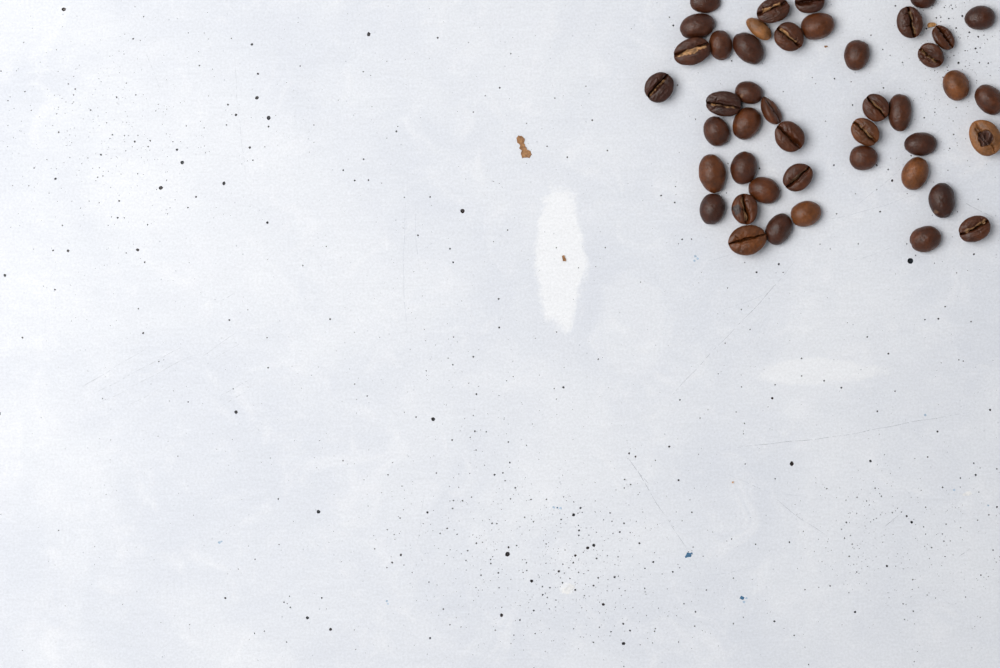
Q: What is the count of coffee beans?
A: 44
